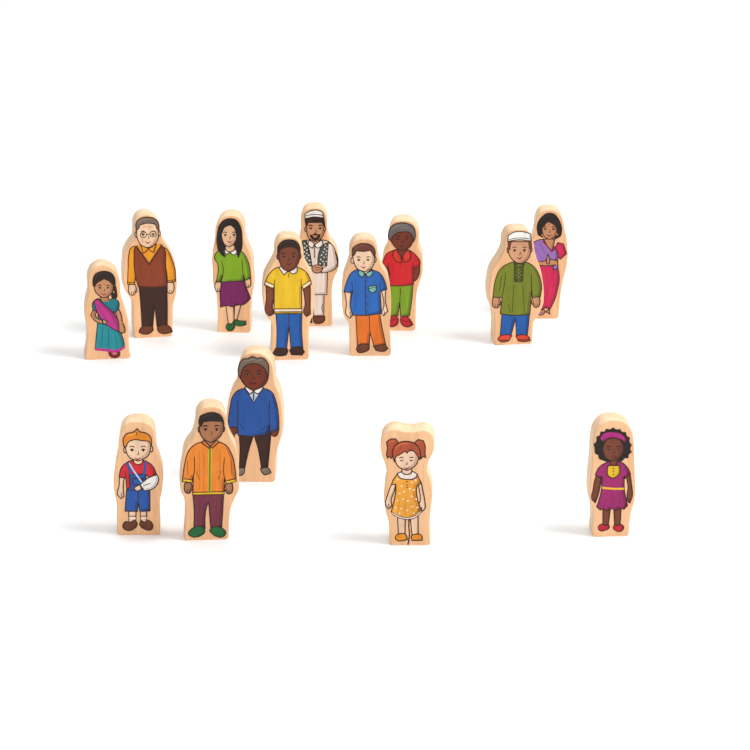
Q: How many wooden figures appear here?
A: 14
